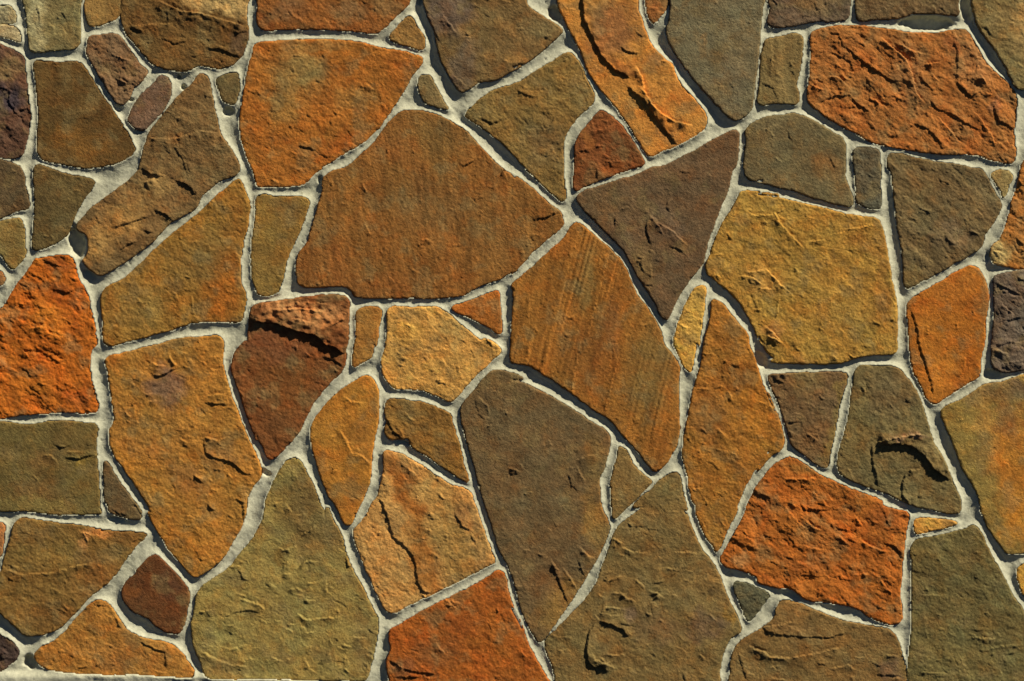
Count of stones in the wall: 75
